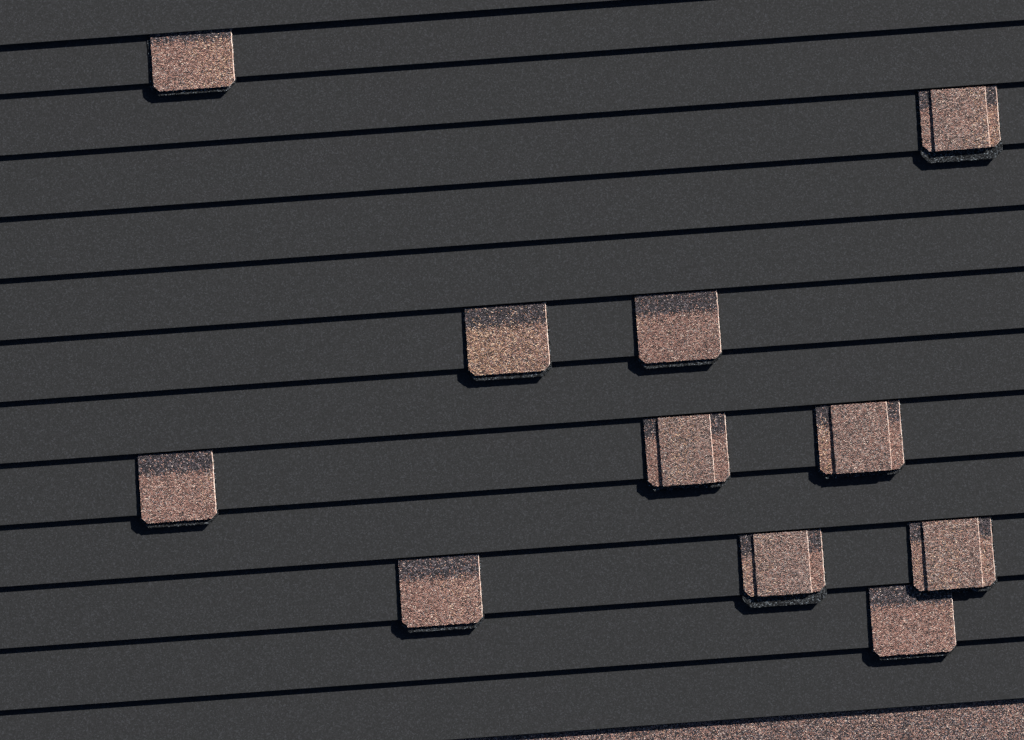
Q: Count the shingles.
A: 11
